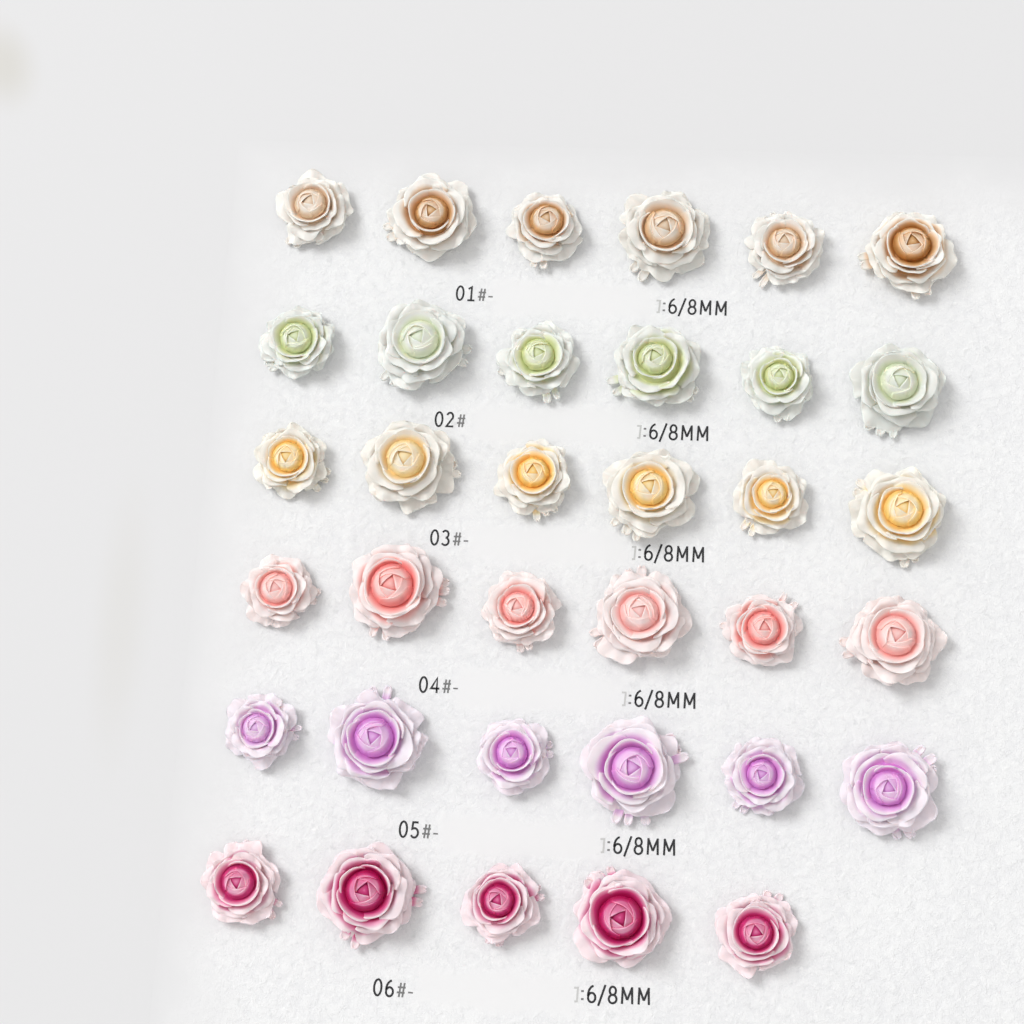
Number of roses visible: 35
